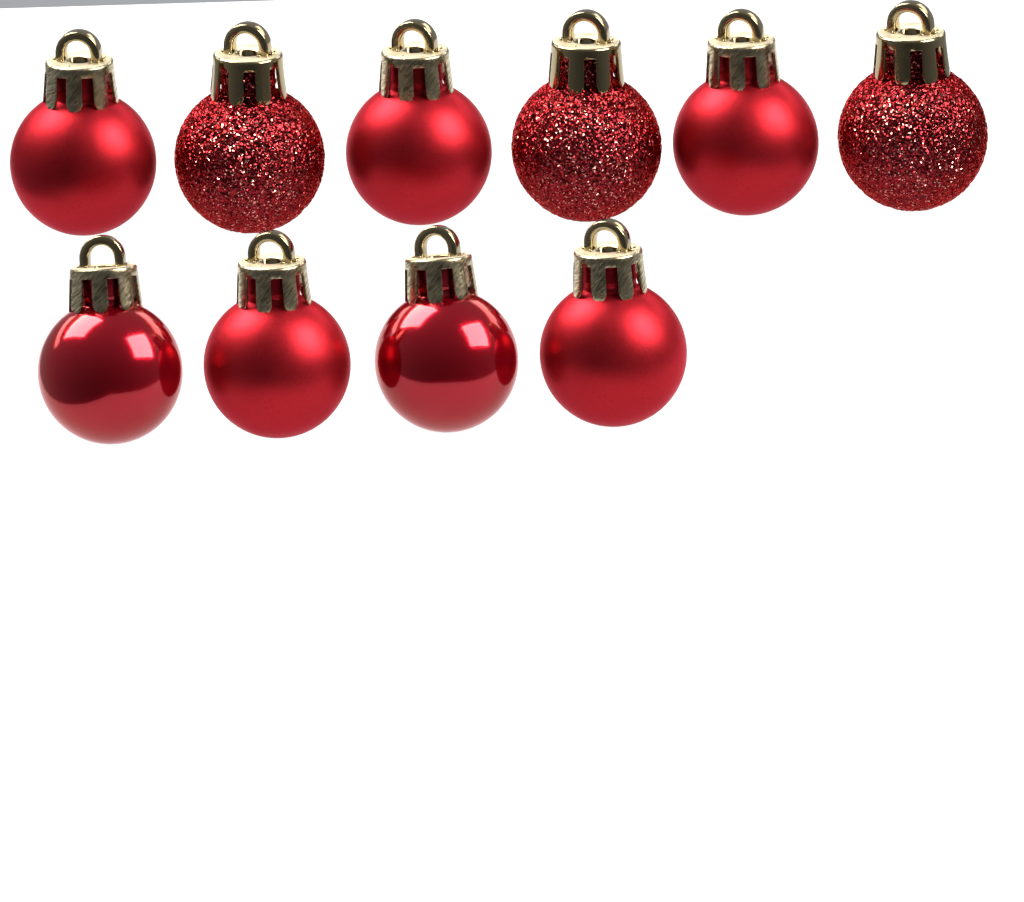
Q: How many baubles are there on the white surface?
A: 10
